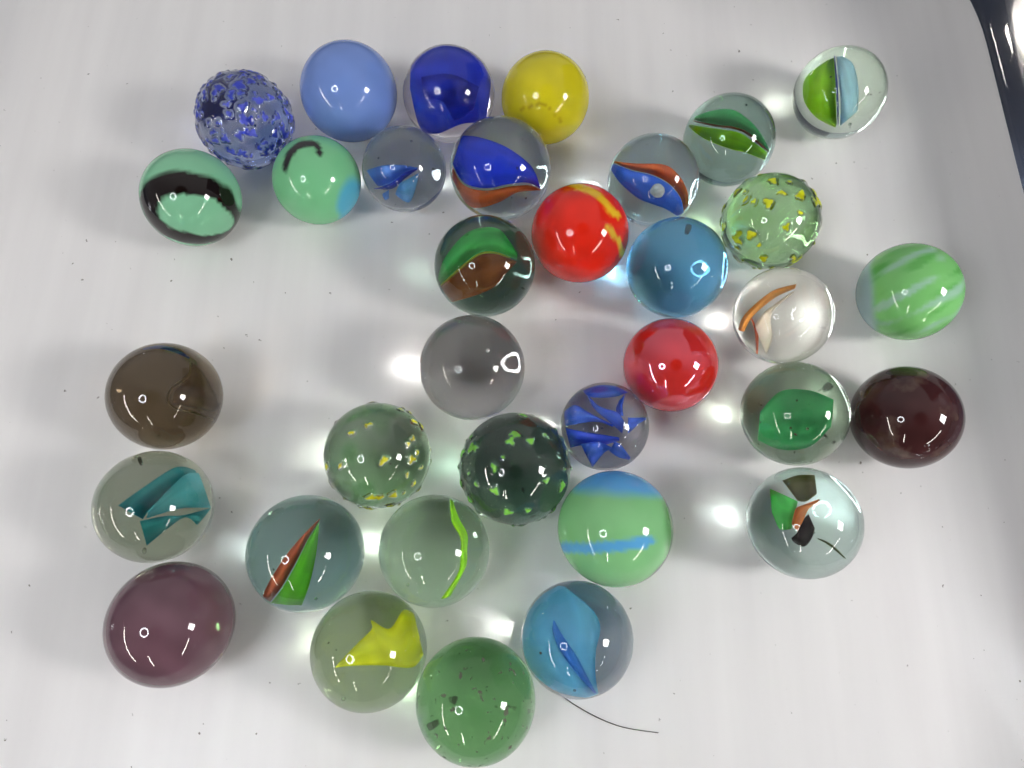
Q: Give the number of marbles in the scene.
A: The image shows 34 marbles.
